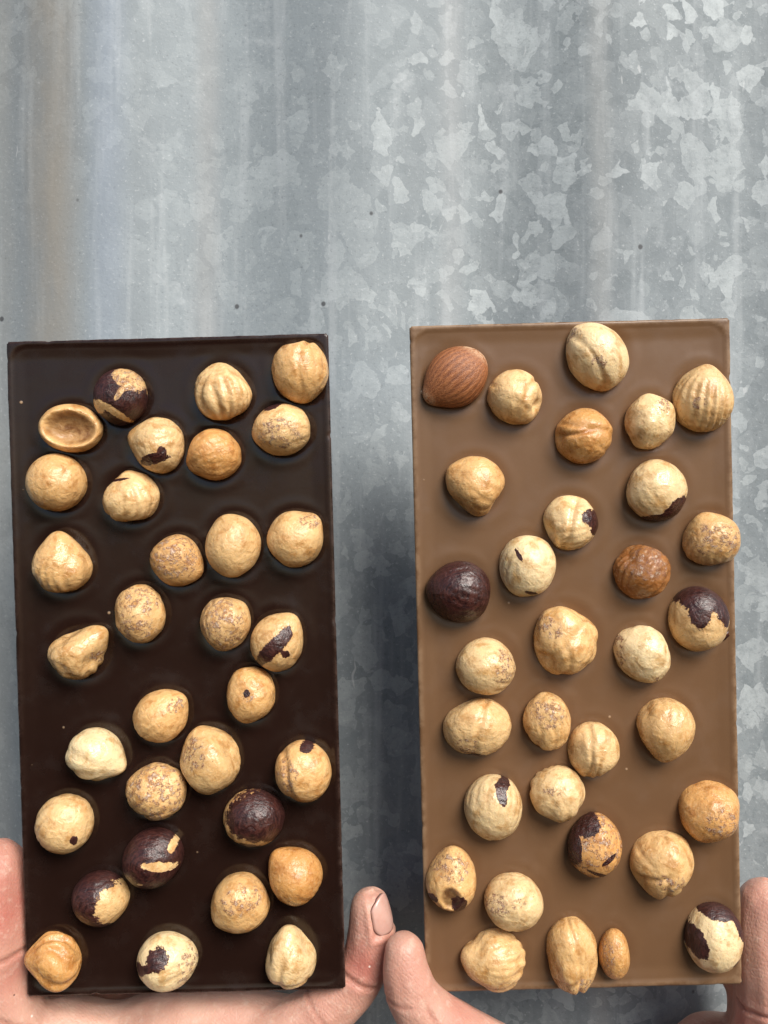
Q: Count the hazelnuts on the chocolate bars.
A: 63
